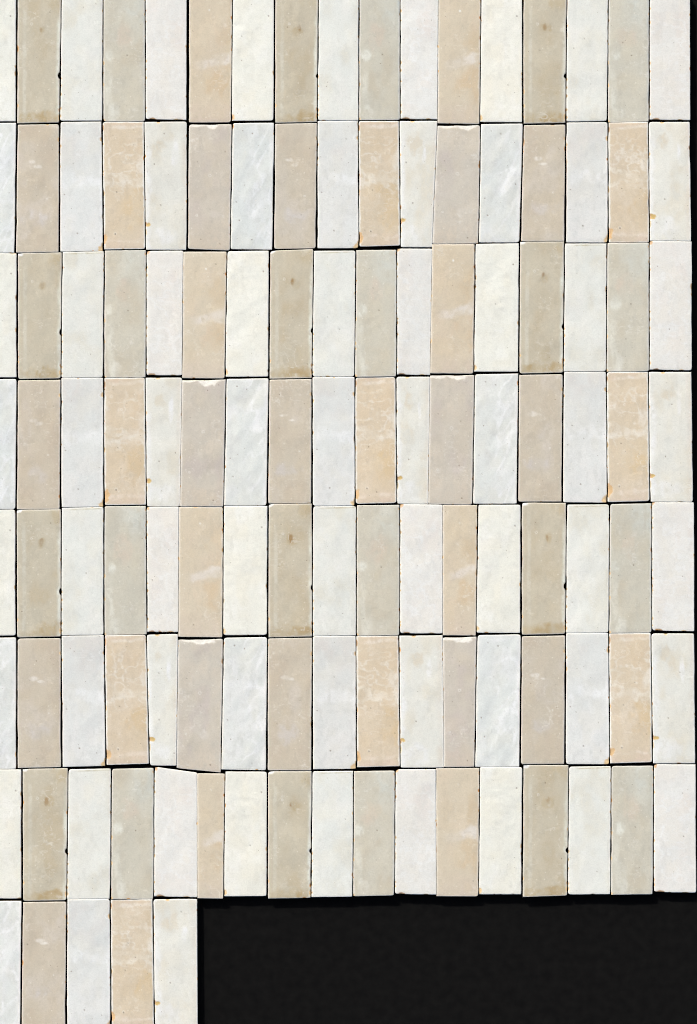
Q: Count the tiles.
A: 124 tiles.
